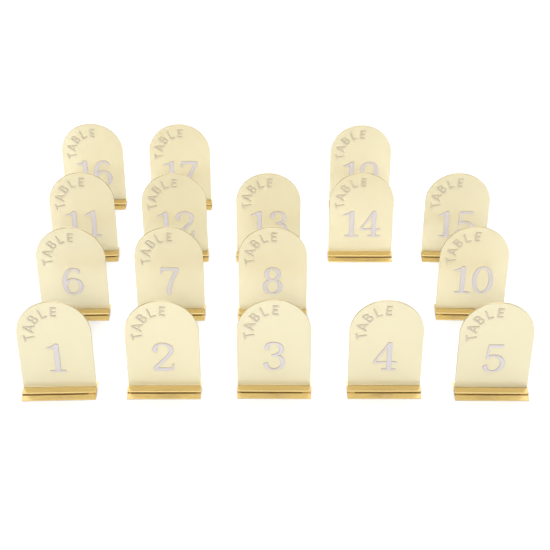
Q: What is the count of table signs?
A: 17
